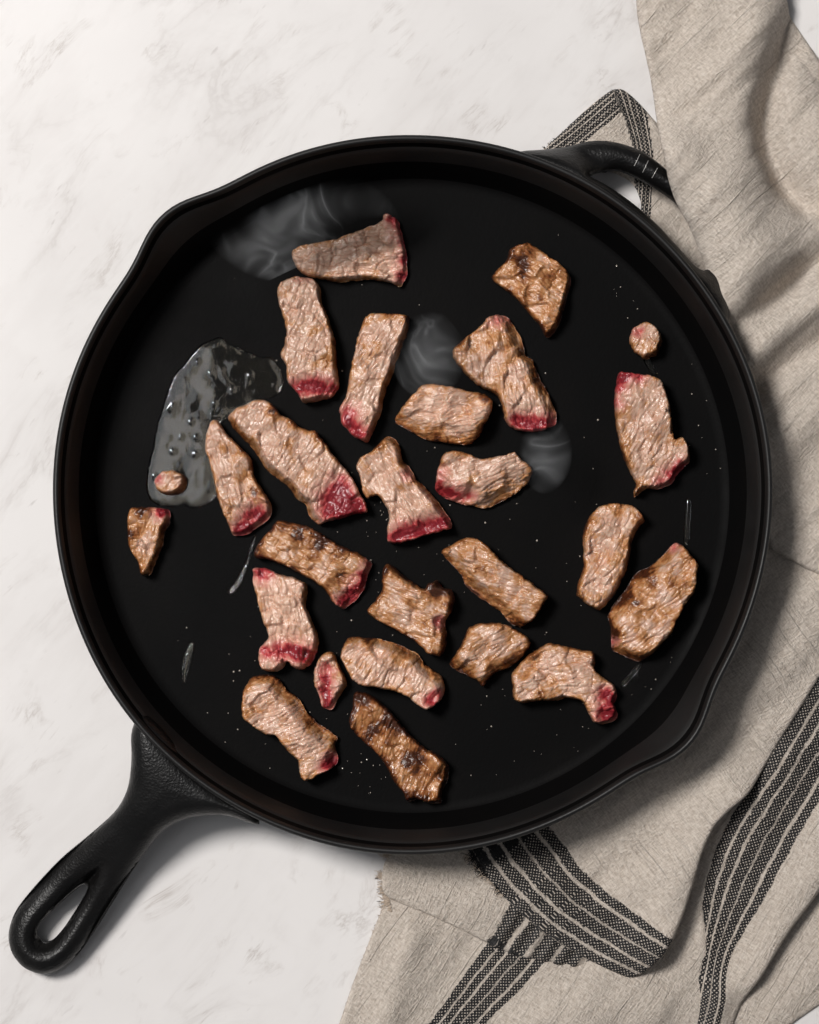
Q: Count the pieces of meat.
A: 26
